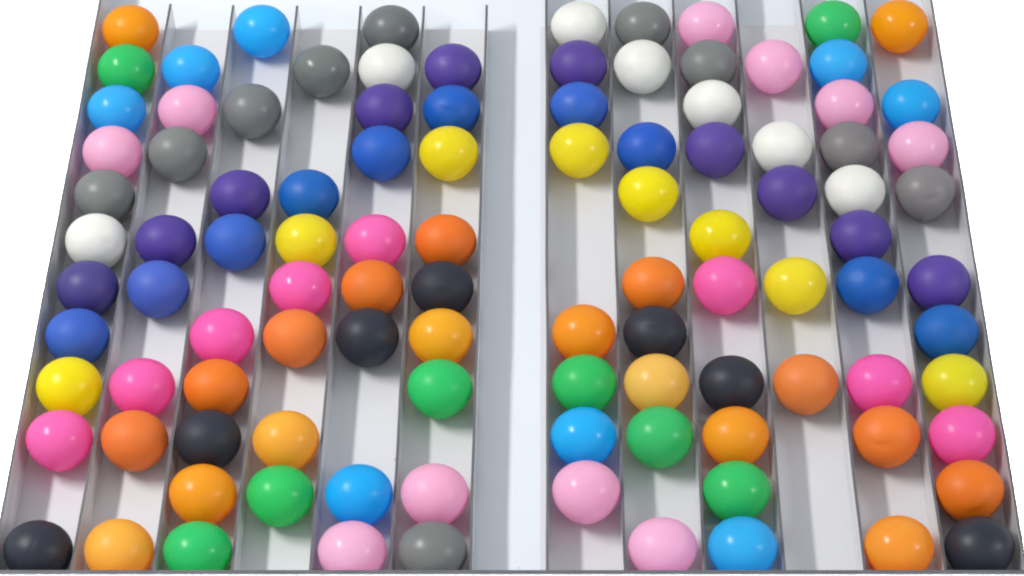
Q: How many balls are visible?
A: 105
